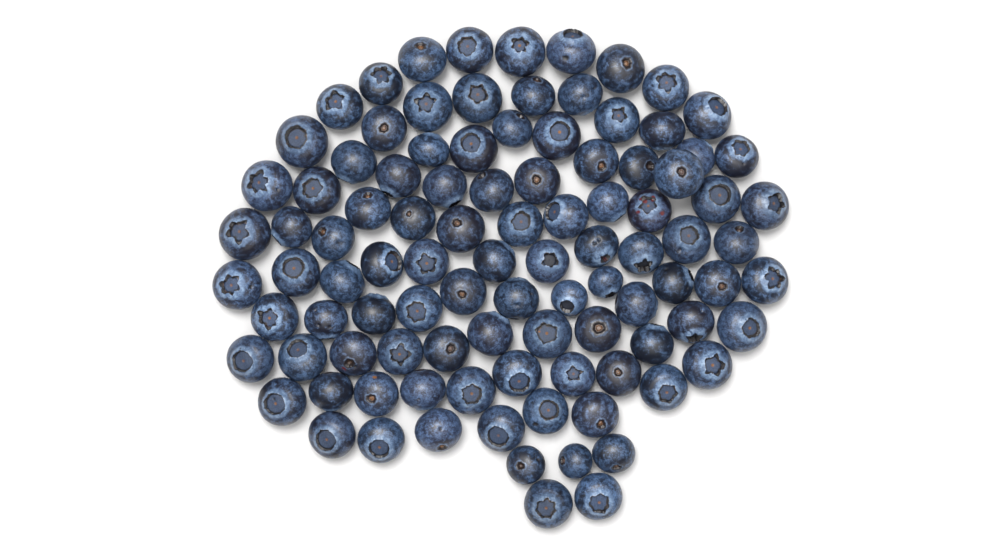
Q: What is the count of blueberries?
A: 100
